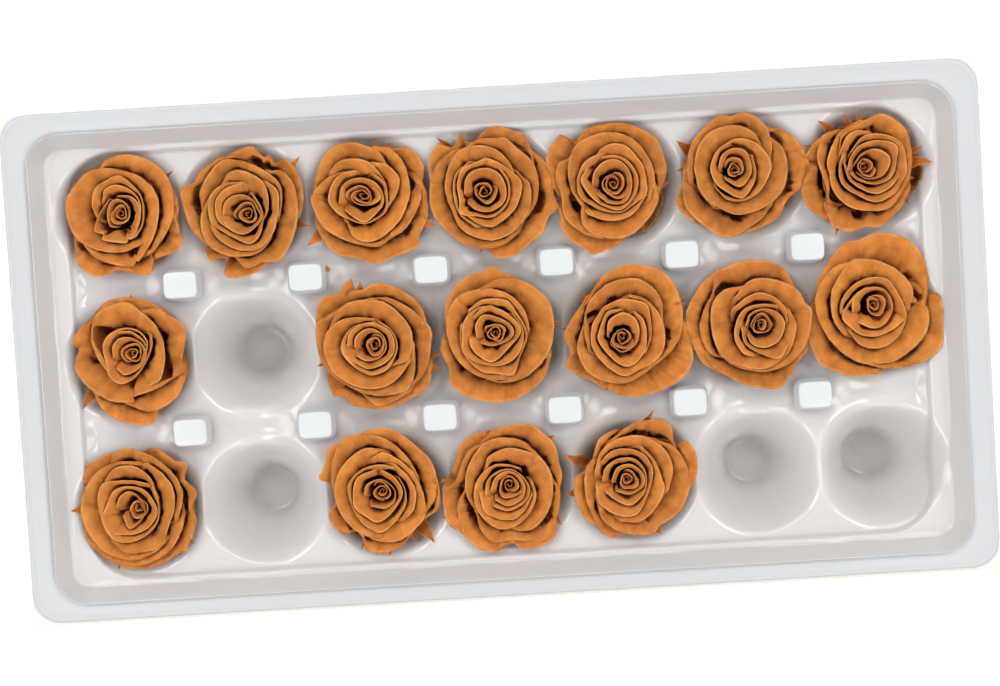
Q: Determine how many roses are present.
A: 17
